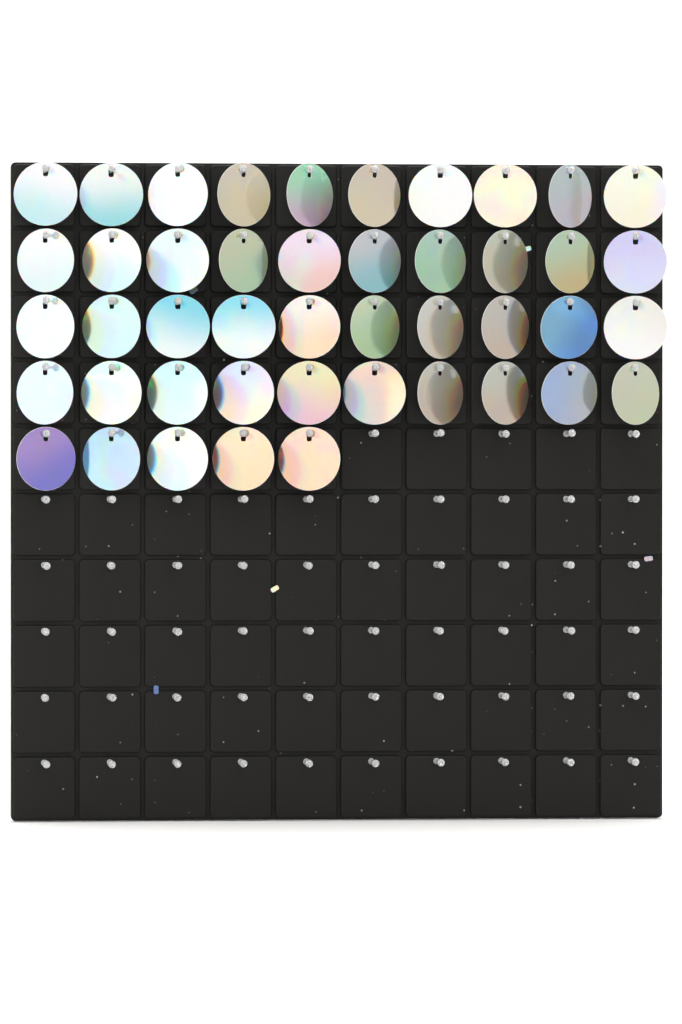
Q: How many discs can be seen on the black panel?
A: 45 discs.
